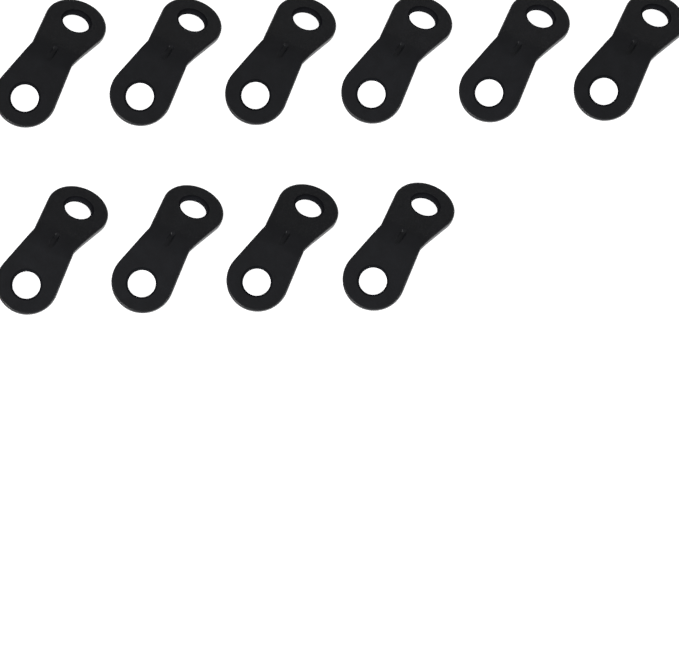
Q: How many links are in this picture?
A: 10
